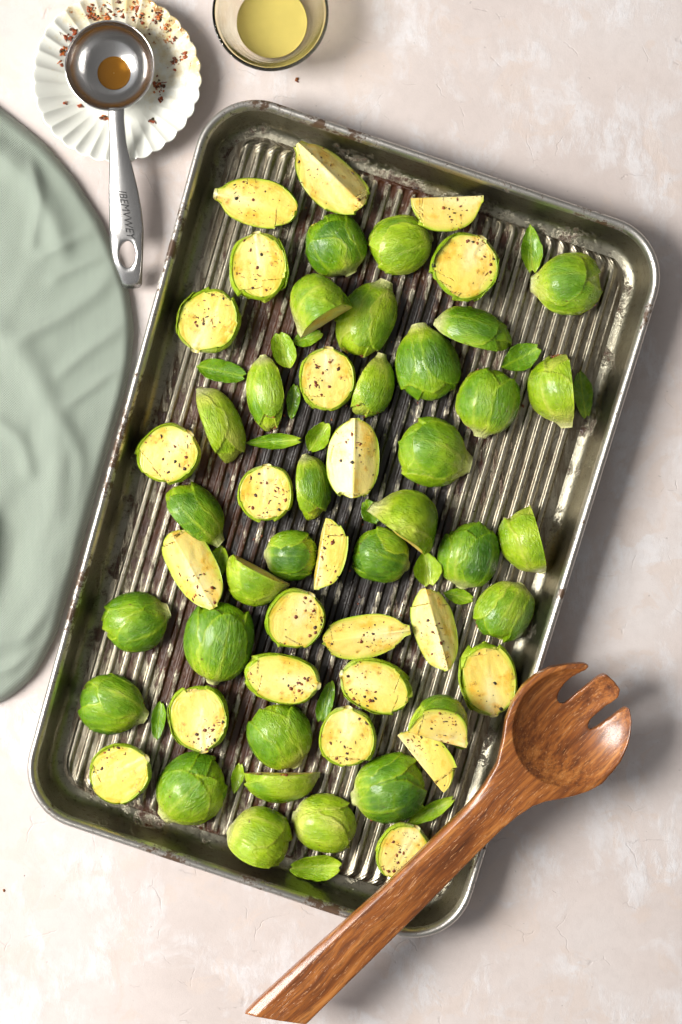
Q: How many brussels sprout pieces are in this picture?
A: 55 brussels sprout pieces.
